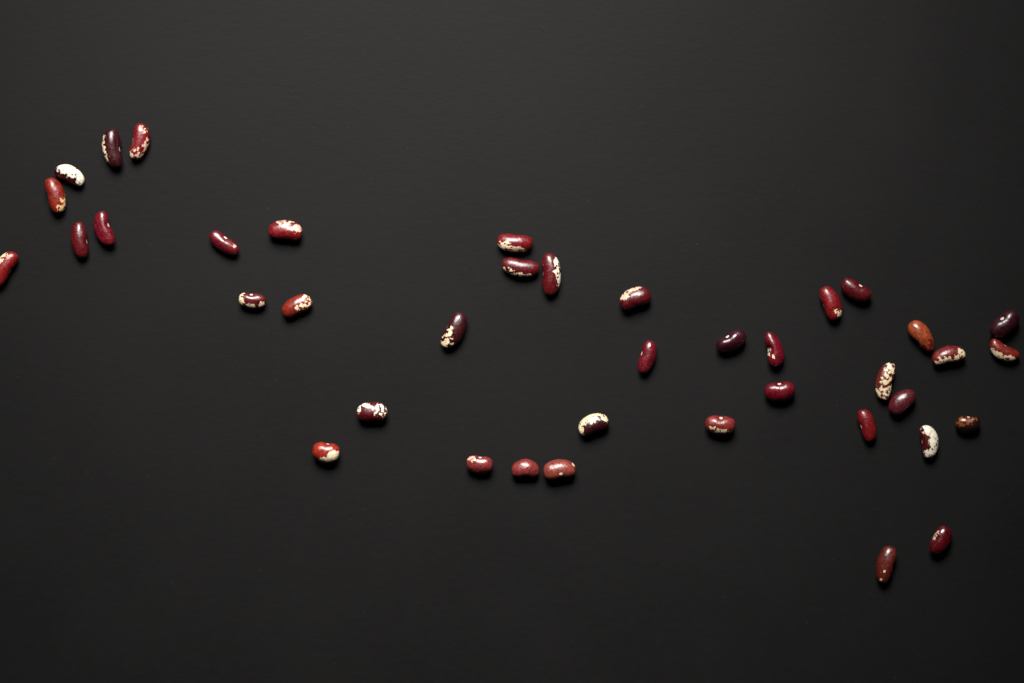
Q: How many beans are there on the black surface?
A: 40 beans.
